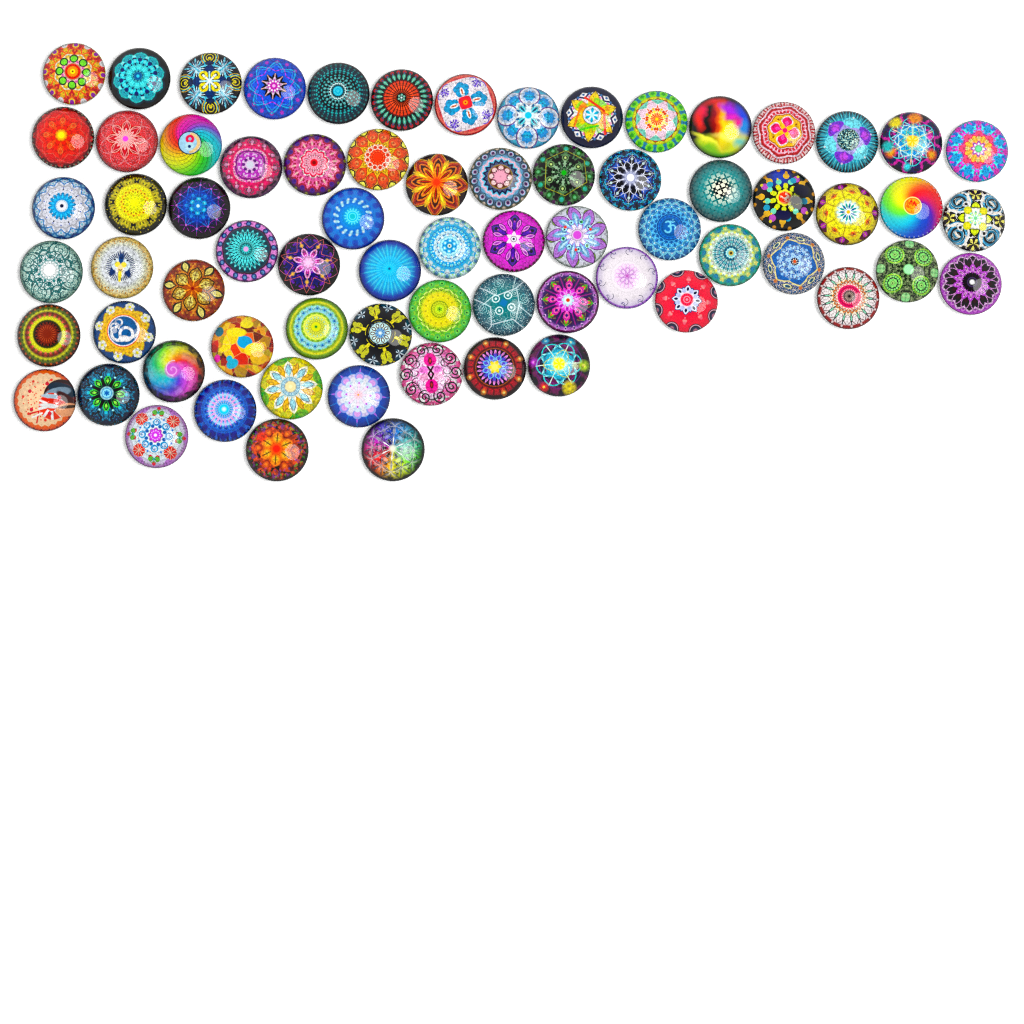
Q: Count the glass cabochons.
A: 71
